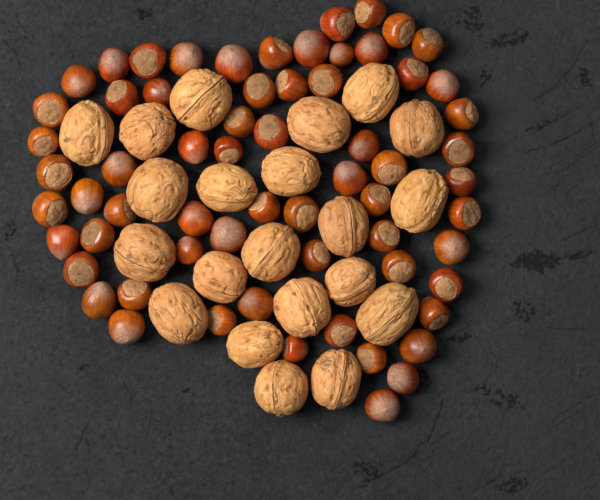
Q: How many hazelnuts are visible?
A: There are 64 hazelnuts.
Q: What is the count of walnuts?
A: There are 21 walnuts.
